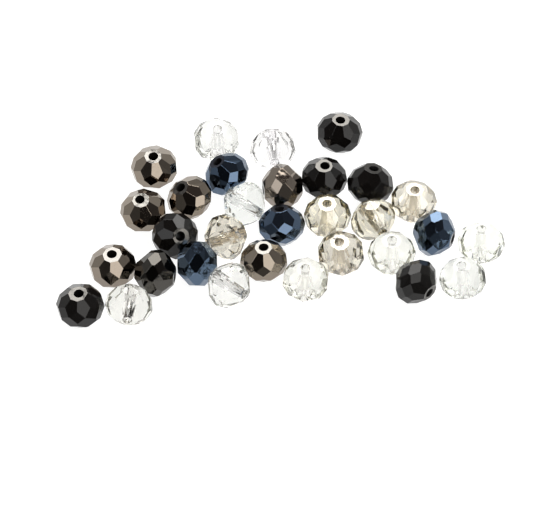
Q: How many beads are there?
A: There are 31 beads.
